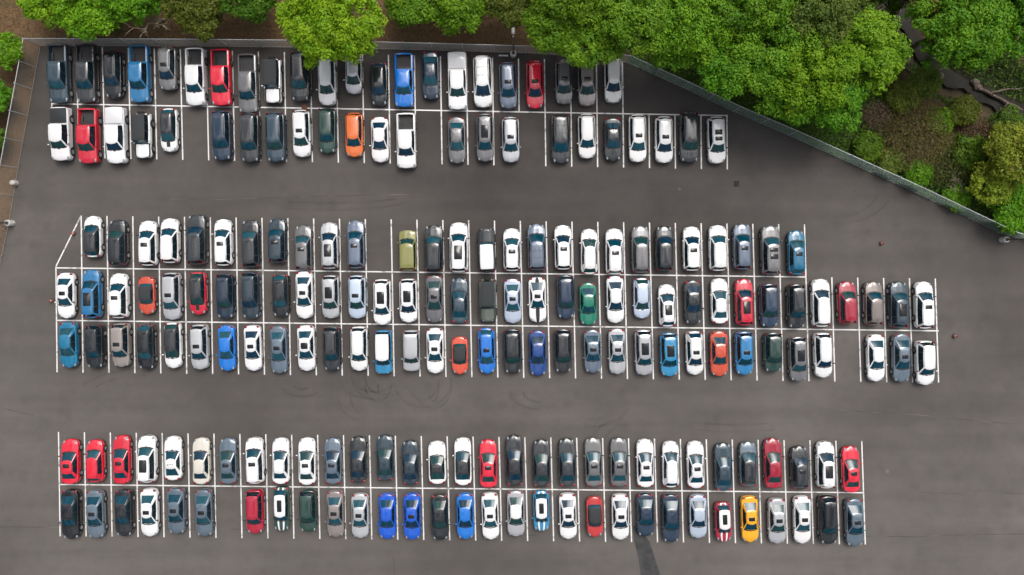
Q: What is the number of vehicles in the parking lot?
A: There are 200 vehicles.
